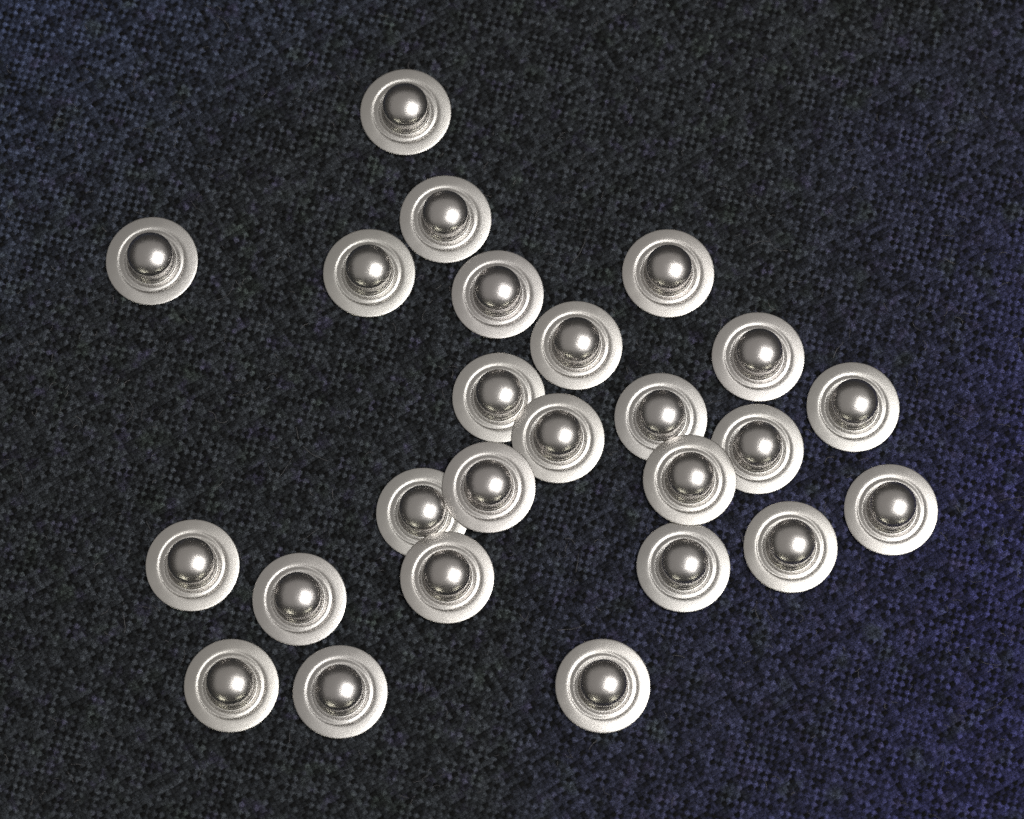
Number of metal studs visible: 25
